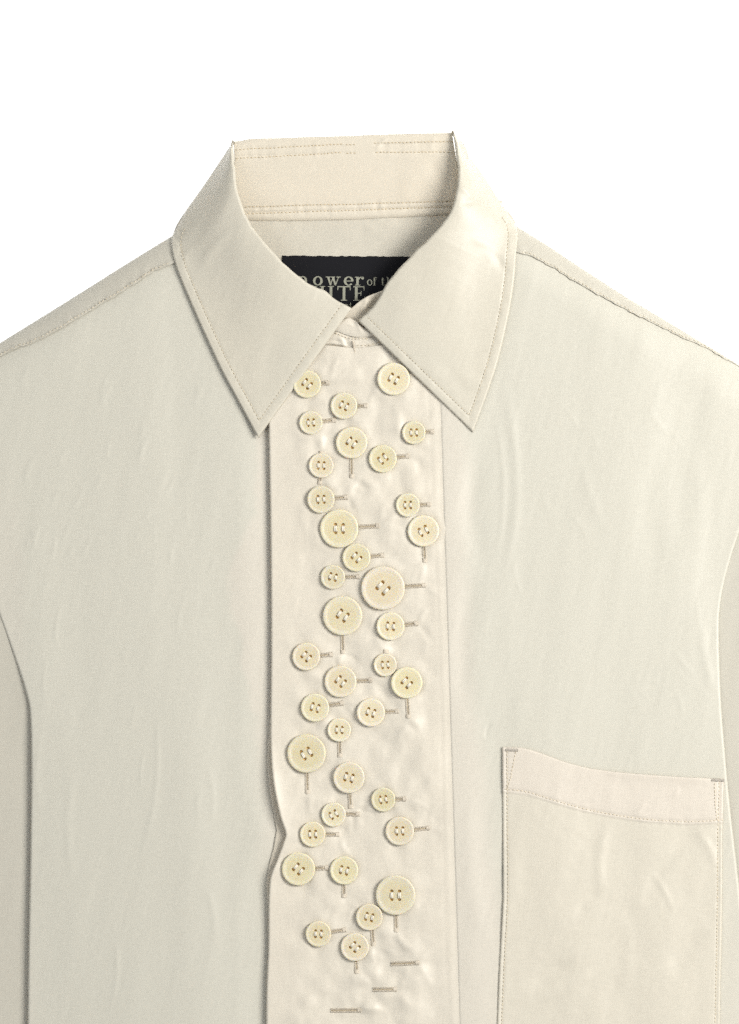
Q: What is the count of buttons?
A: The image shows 36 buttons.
